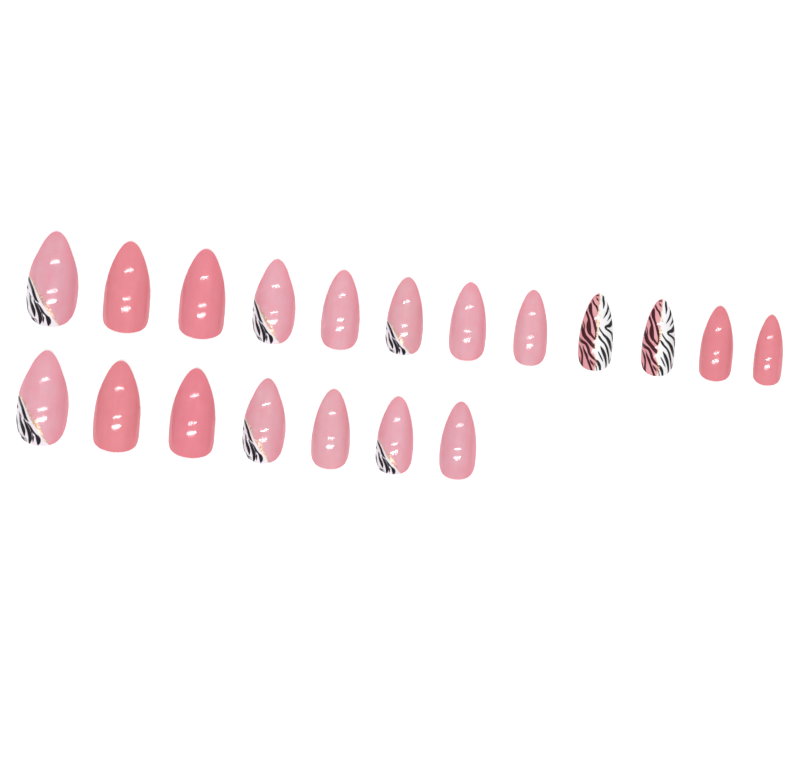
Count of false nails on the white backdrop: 19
